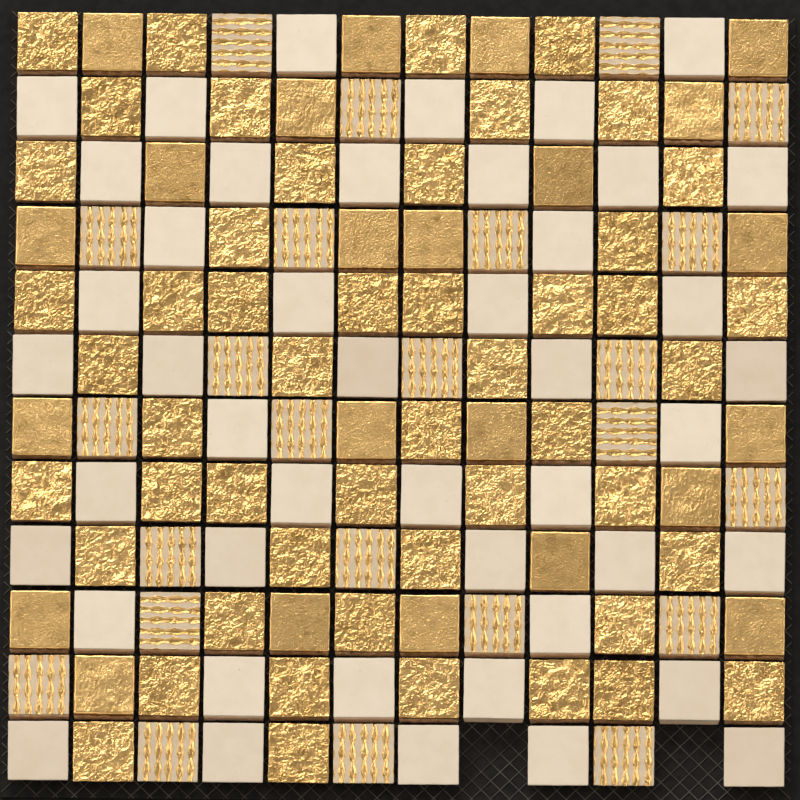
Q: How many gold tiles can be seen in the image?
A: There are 73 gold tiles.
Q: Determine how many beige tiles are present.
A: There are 45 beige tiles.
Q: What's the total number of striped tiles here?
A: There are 24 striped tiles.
